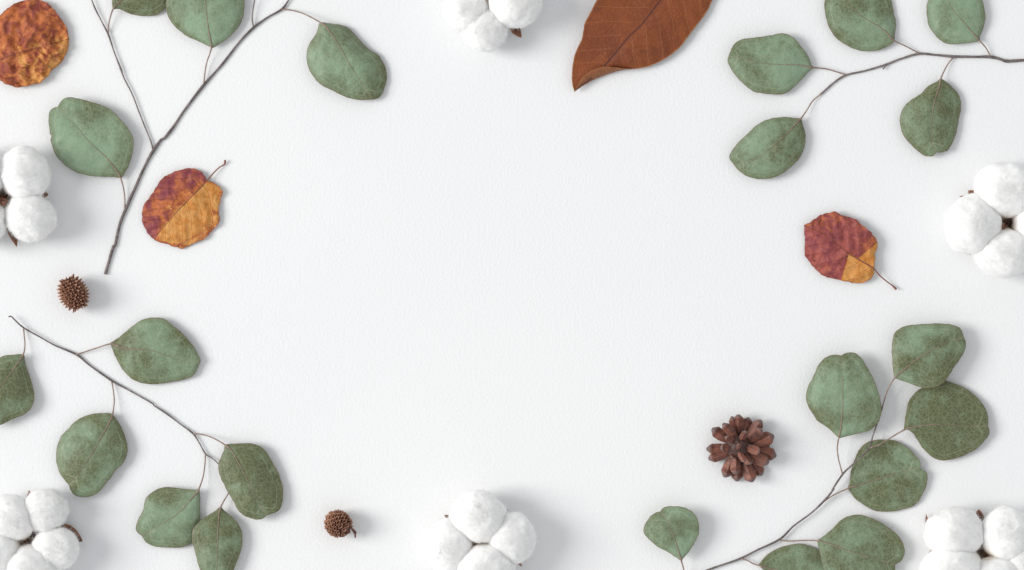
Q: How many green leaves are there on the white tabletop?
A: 22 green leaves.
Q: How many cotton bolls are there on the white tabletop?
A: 6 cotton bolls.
